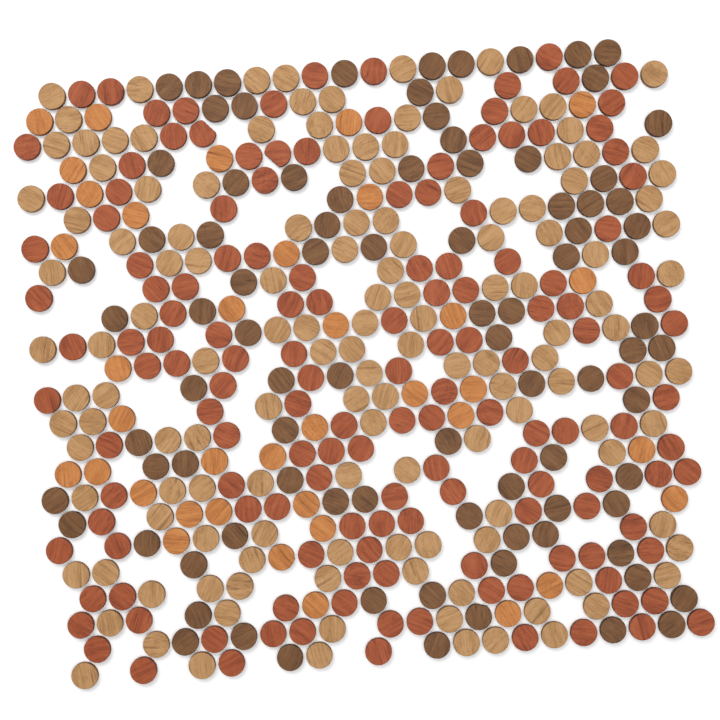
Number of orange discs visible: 37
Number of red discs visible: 148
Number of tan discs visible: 139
